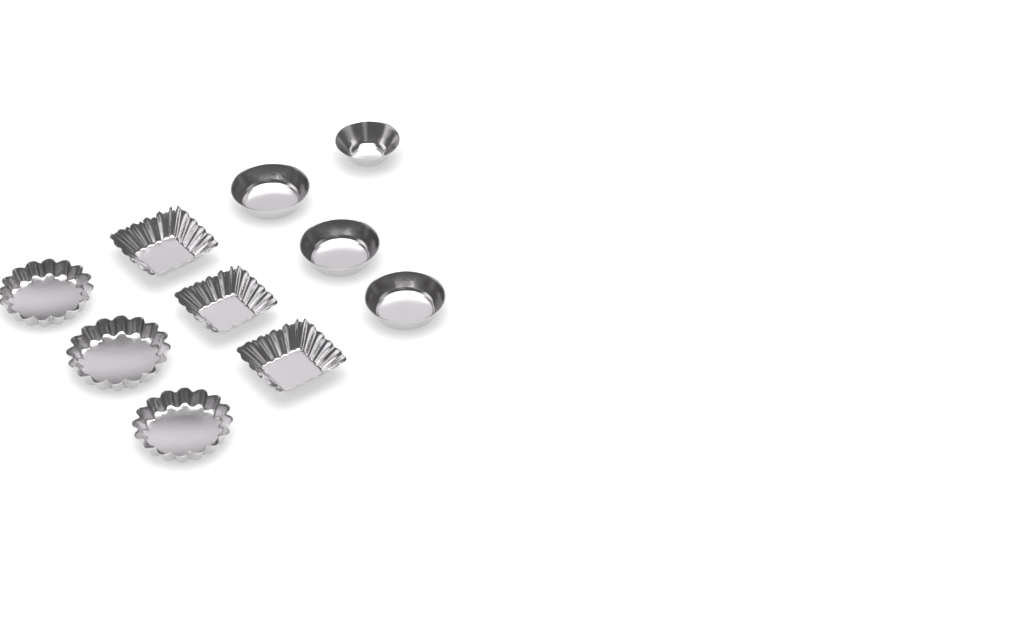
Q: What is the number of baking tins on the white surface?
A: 10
